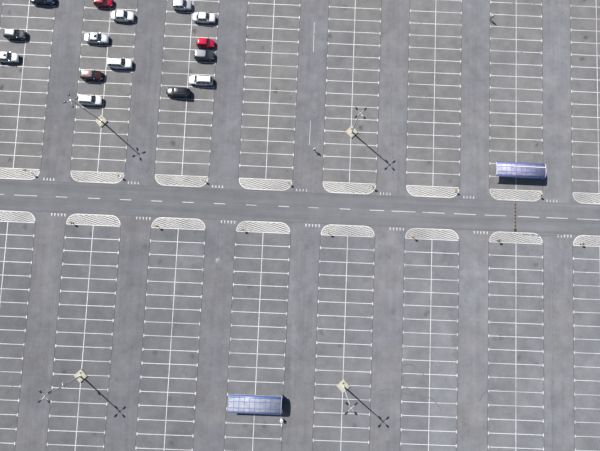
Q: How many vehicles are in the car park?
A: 15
